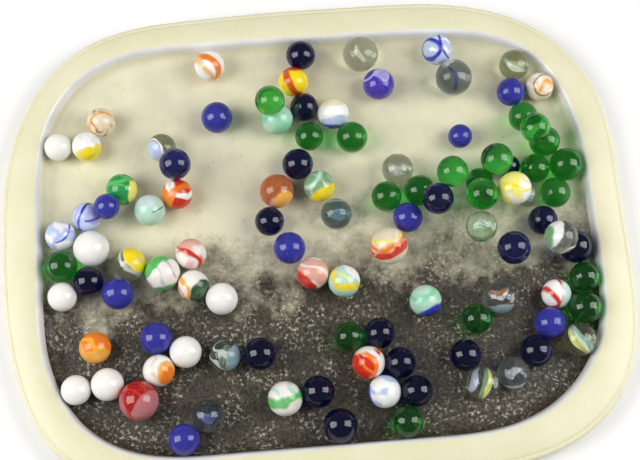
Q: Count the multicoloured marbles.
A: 47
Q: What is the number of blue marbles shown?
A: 29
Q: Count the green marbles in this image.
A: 21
